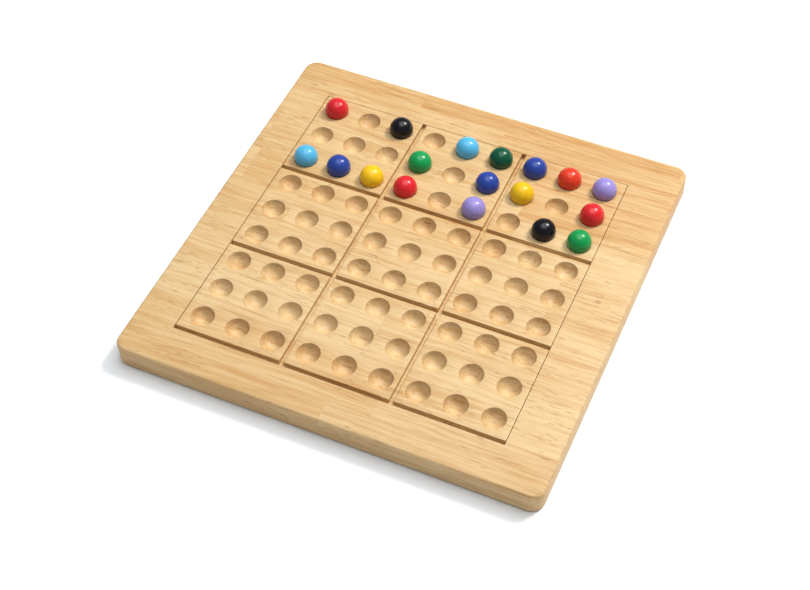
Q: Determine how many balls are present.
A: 18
